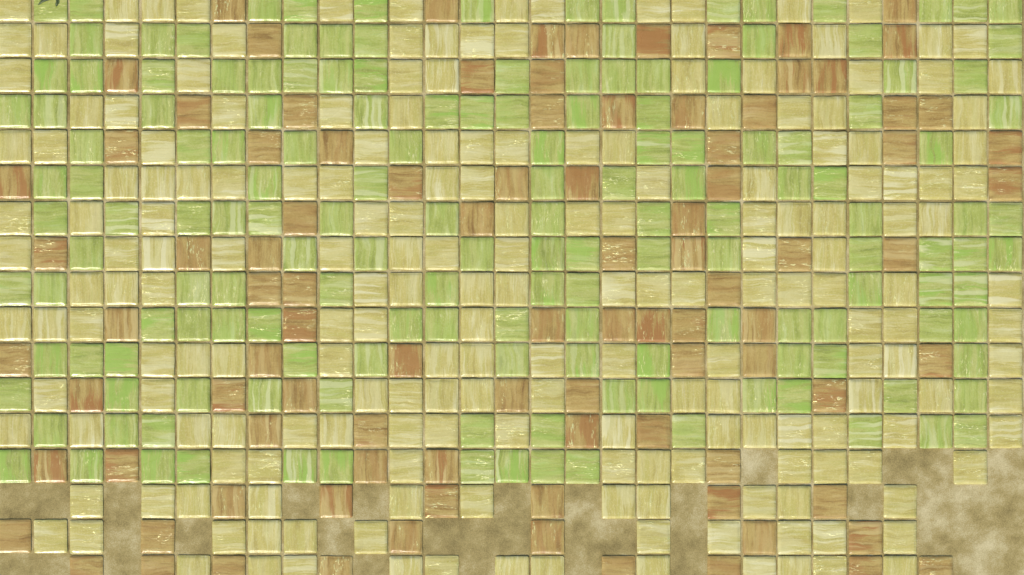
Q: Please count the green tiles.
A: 161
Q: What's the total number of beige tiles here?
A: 199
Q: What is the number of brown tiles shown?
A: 96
